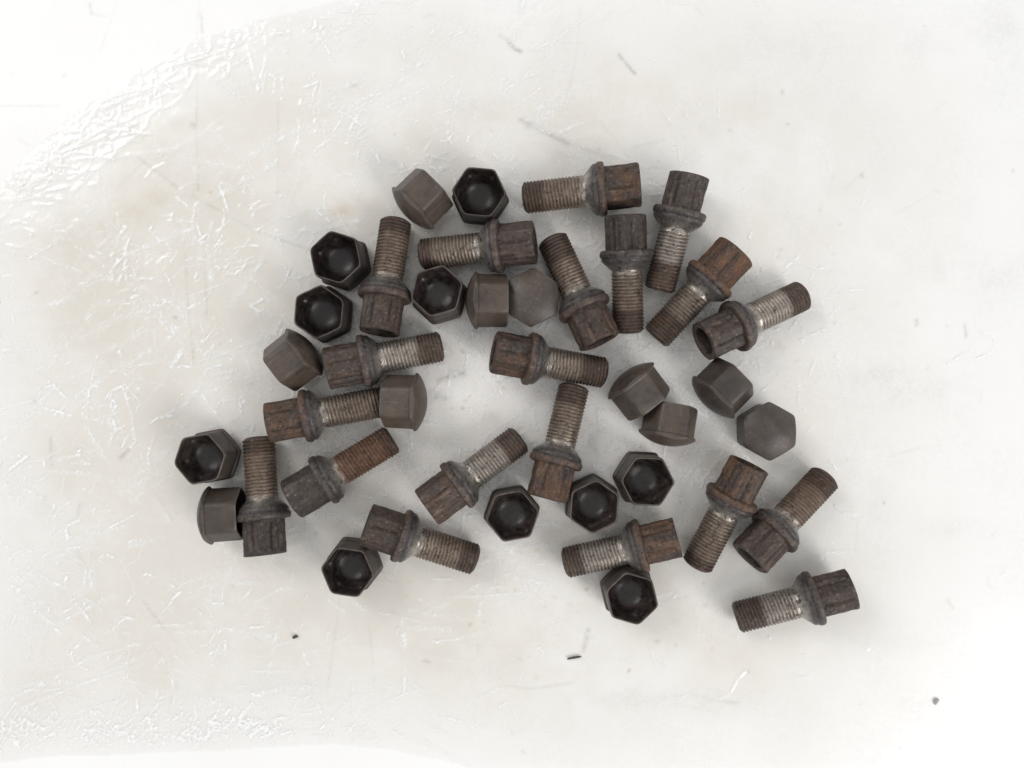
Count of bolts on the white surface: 20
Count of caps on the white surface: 20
